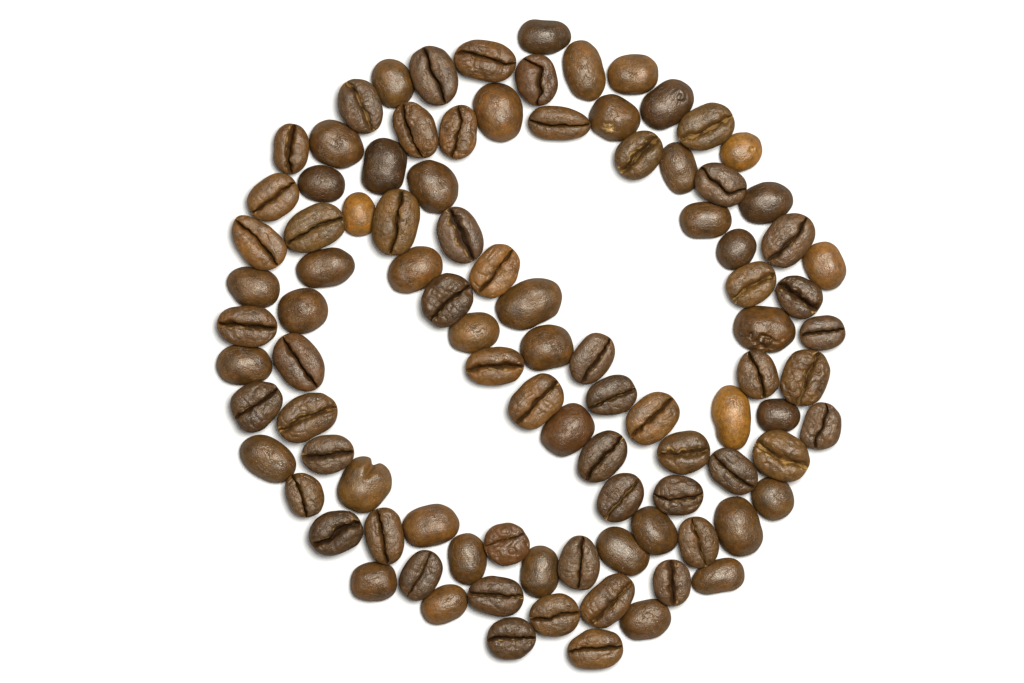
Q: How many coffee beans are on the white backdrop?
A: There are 97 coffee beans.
